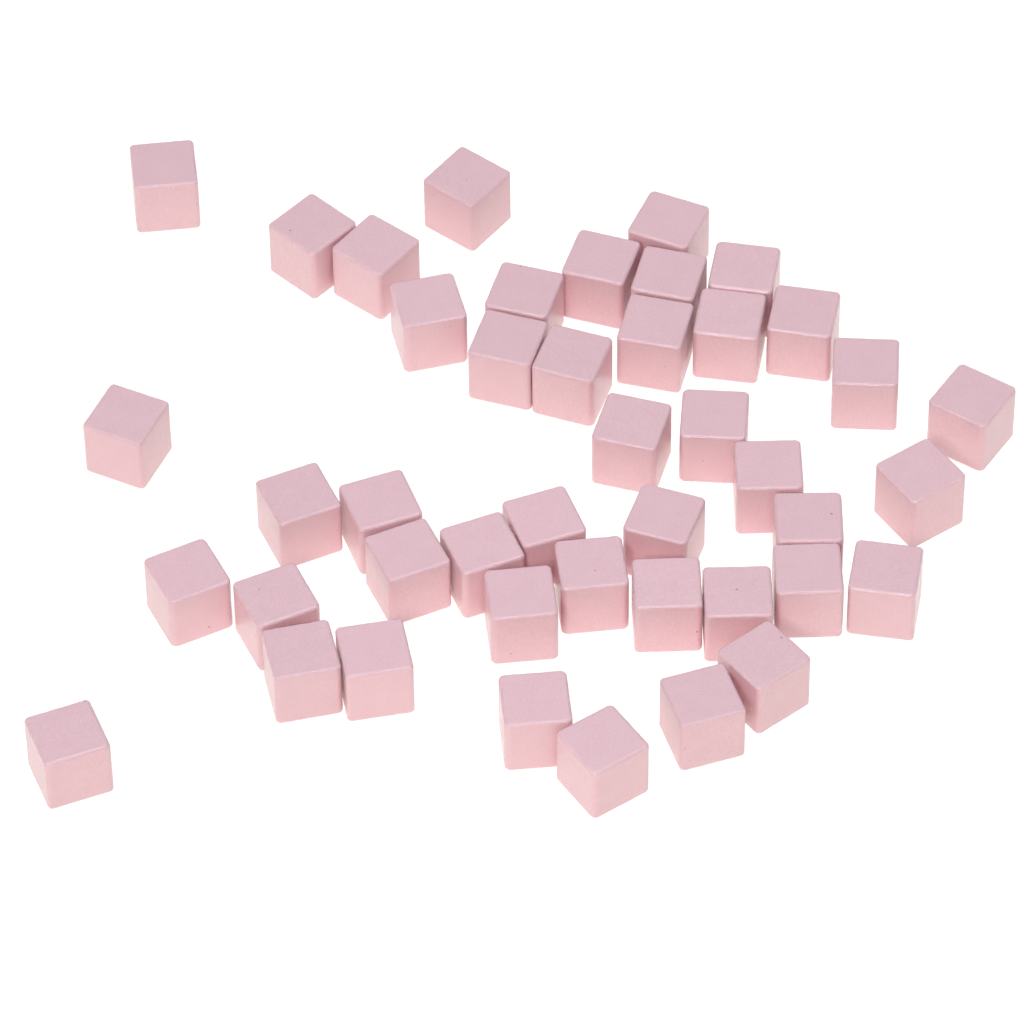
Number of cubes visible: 44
